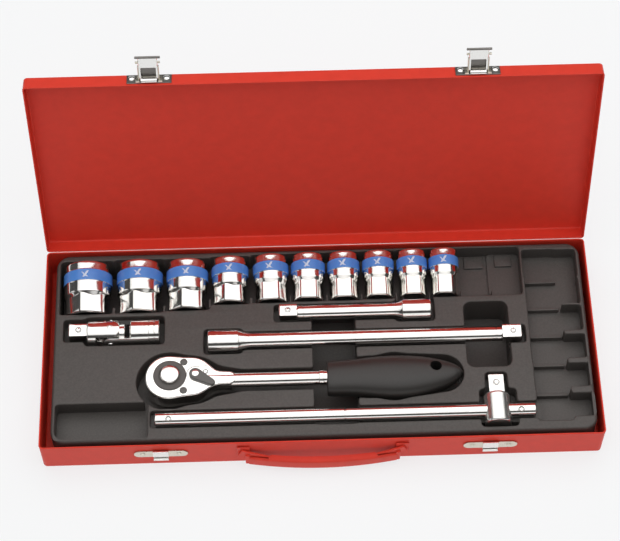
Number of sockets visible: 10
